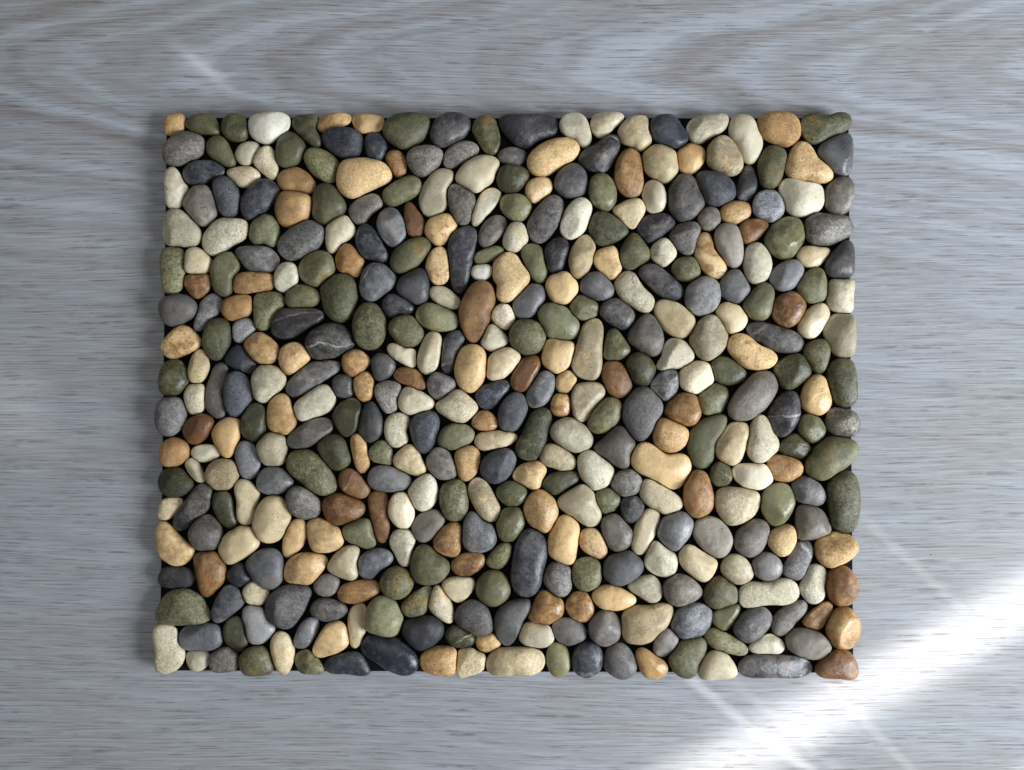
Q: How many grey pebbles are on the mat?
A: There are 127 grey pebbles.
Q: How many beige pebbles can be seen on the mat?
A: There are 98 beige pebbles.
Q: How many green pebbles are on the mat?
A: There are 86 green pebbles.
